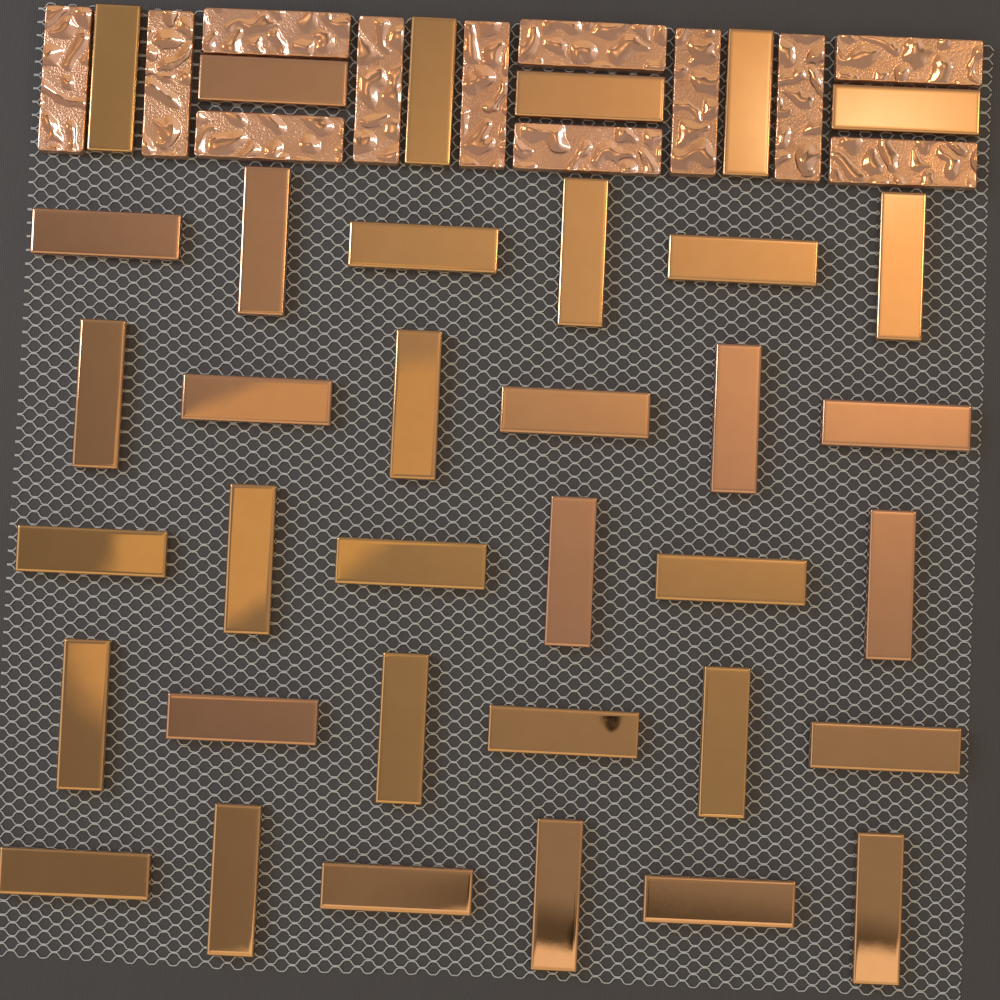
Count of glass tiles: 12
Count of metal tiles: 36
